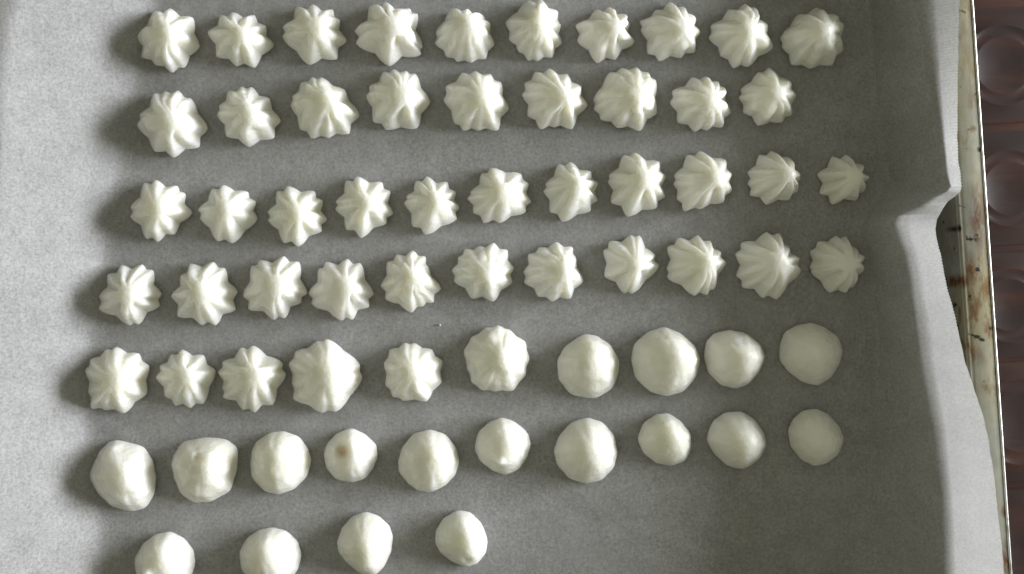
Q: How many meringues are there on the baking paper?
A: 65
